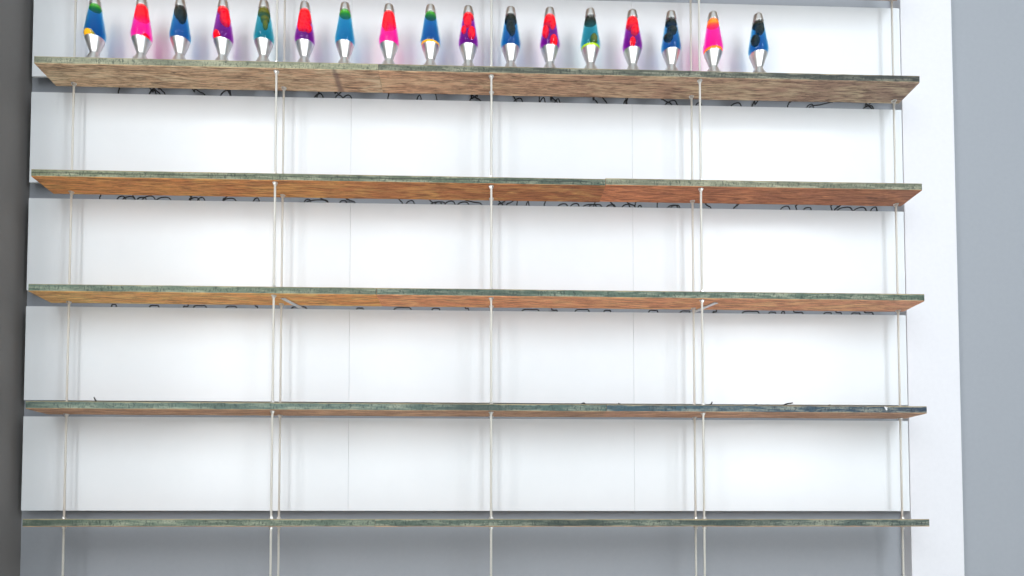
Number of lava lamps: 17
